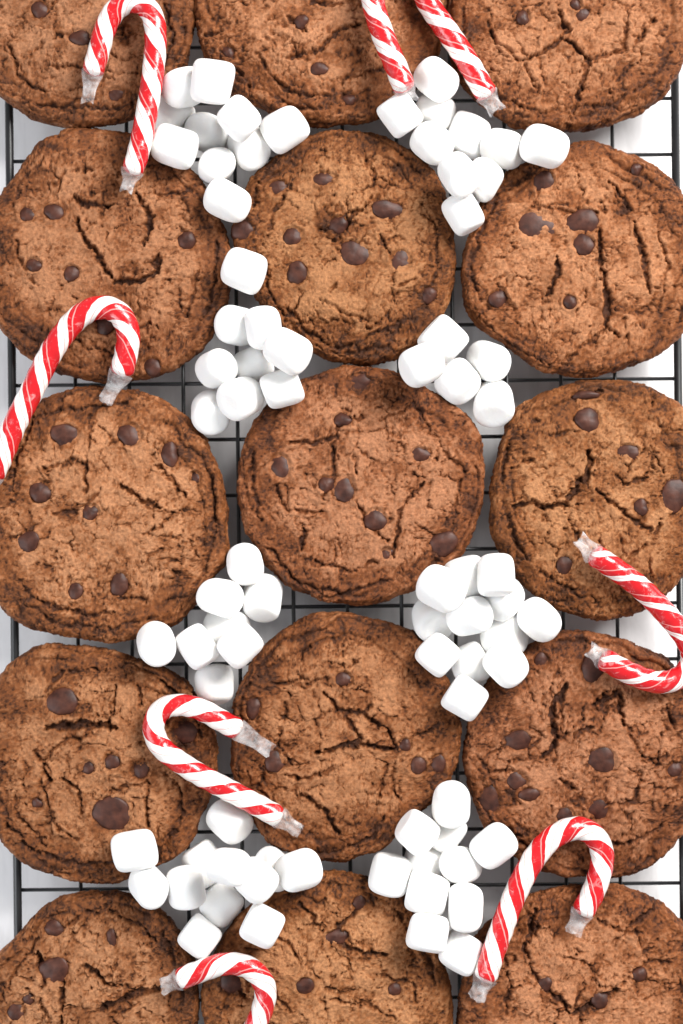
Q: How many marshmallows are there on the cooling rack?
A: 77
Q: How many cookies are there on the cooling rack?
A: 15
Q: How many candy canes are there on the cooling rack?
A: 7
